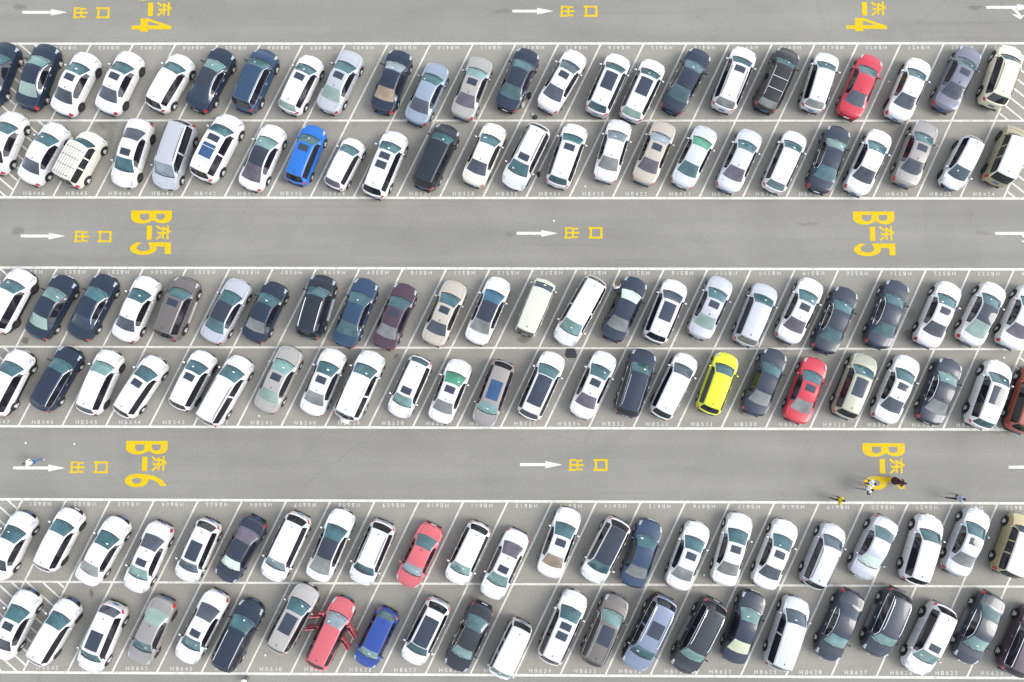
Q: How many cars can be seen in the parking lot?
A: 142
